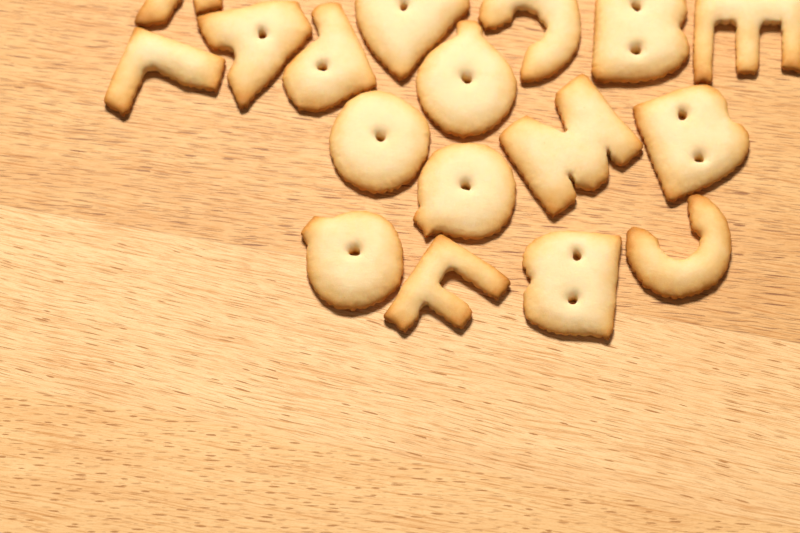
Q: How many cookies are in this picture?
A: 18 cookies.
